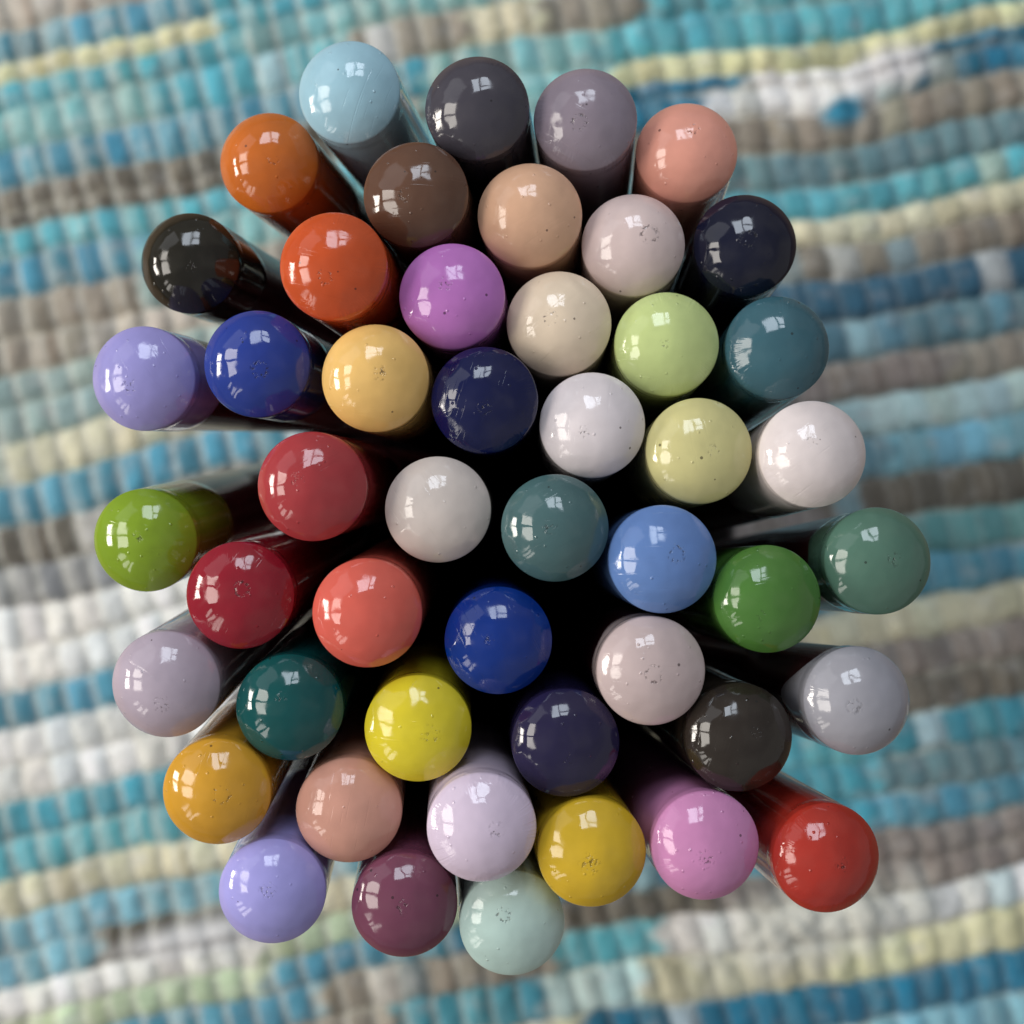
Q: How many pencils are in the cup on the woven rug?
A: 48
